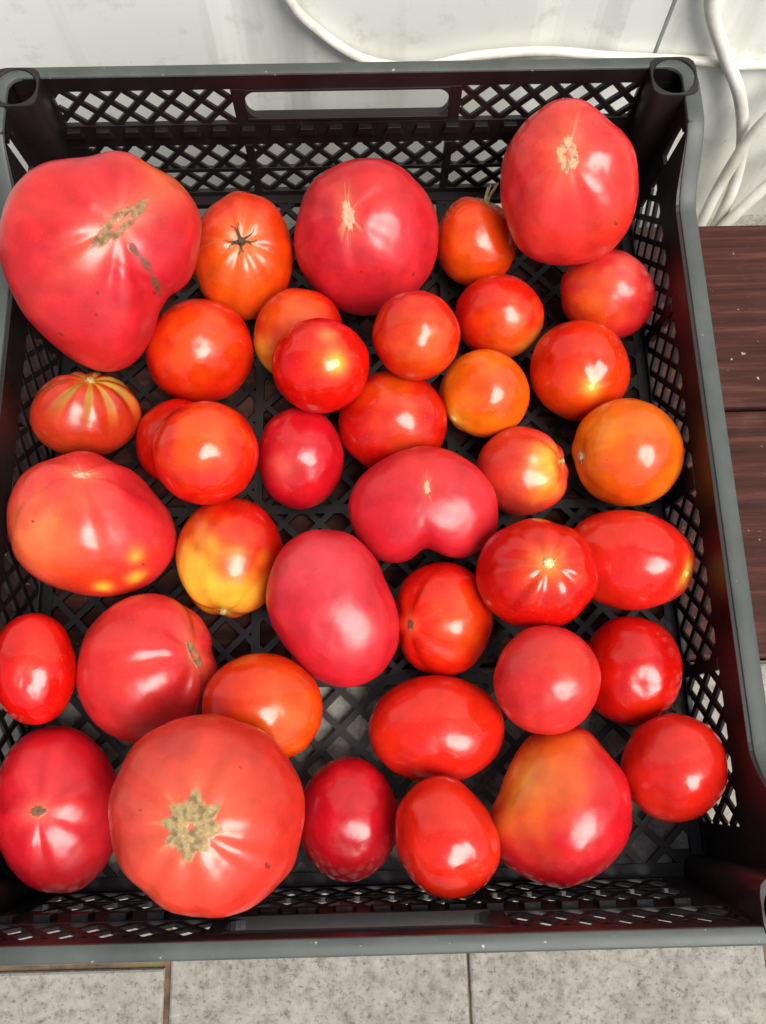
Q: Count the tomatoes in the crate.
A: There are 39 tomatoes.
